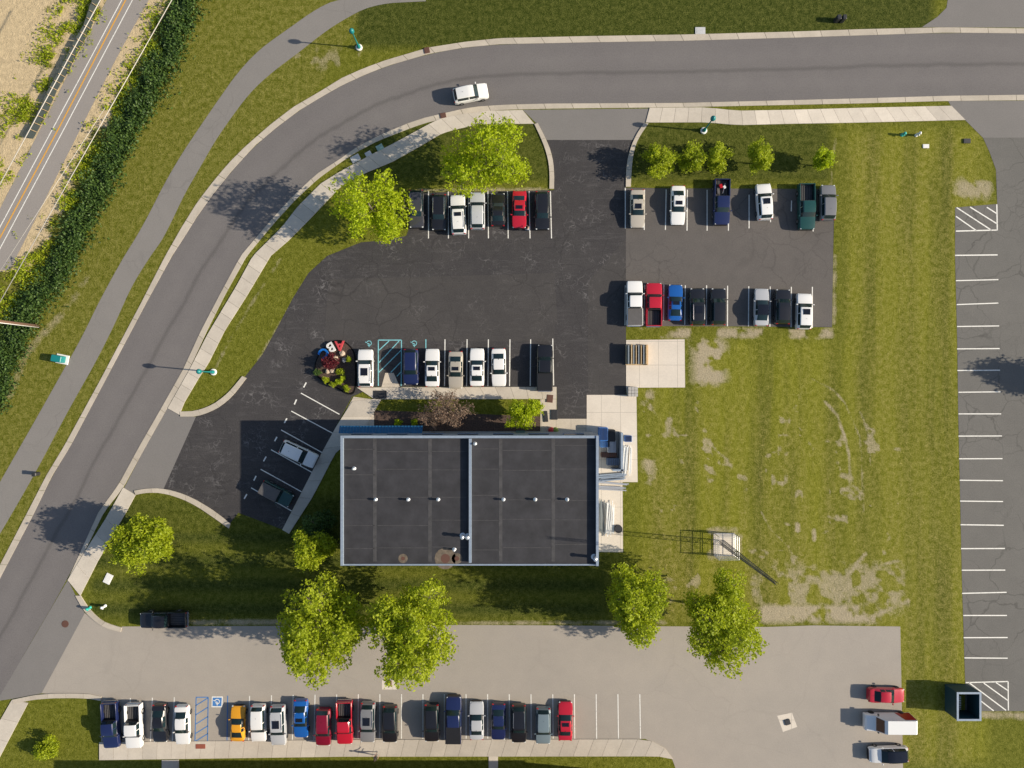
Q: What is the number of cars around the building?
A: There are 43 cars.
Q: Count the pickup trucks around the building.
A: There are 10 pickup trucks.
